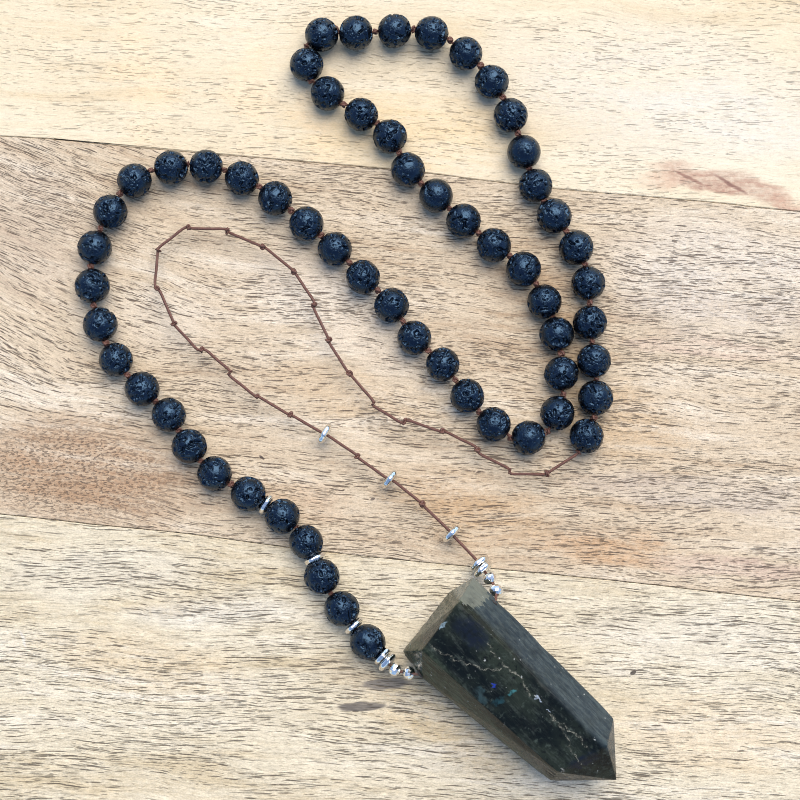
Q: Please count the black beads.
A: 58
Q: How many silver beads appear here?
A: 14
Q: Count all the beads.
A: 72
